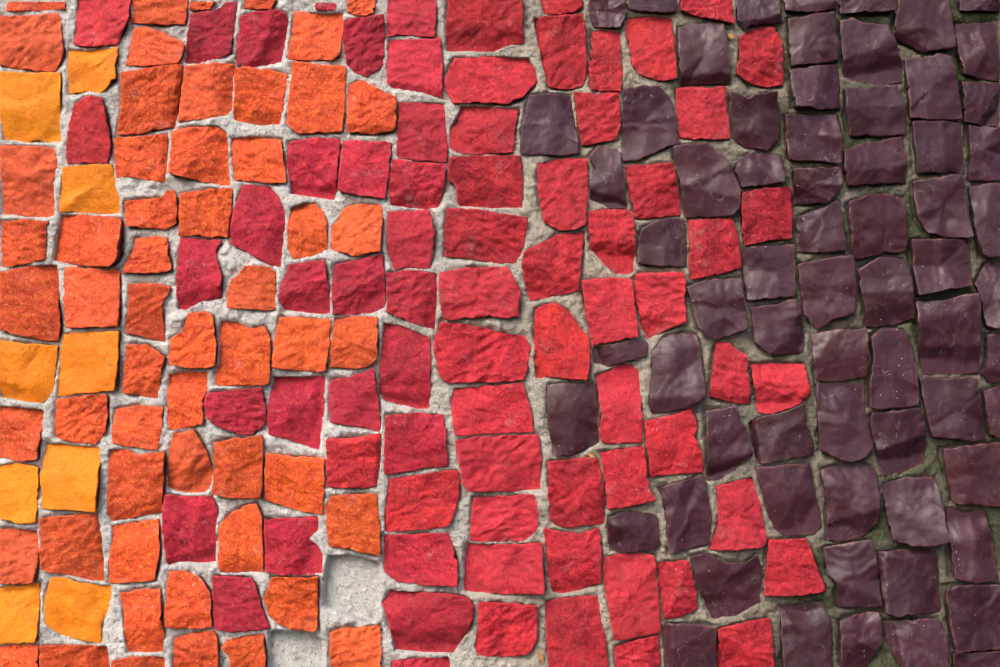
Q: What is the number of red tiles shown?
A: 74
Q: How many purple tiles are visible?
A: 67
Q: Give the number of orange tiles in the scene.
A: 55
